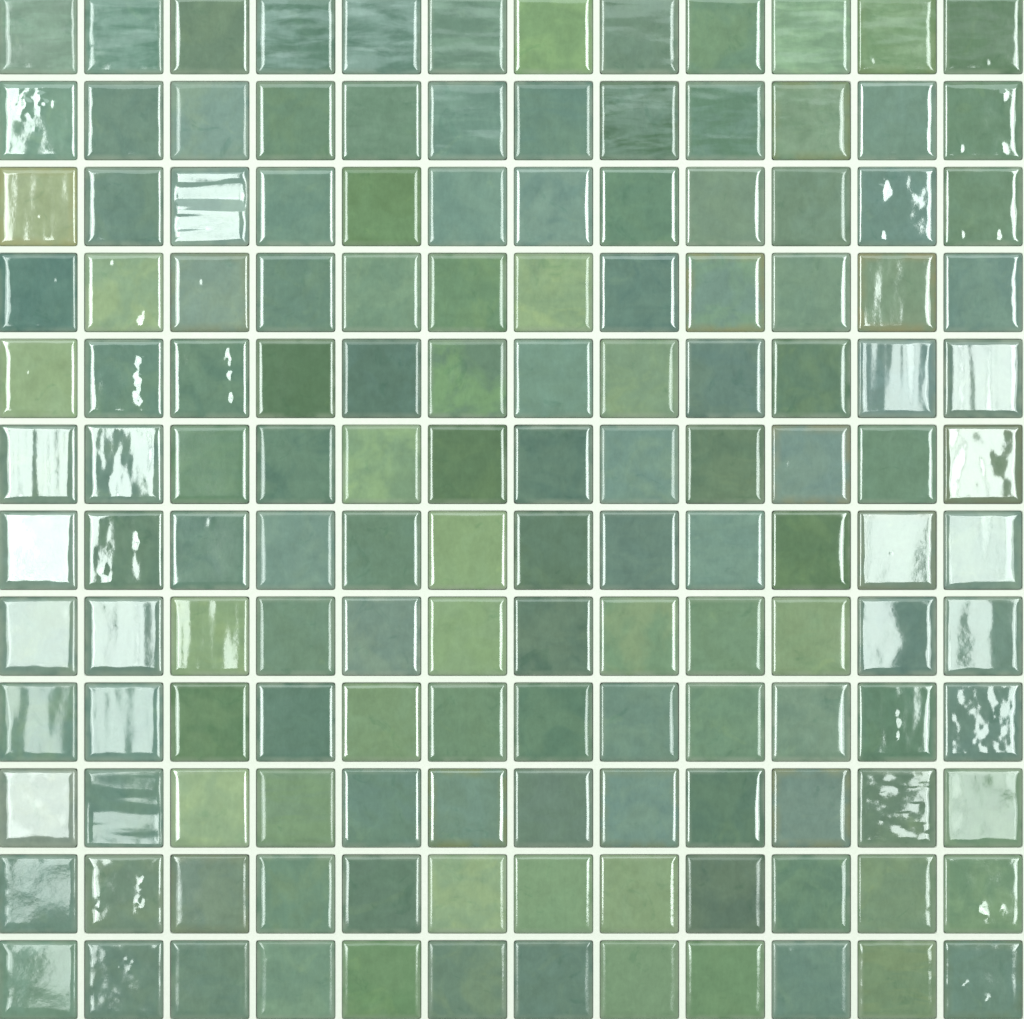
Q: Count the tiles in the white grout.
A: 144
